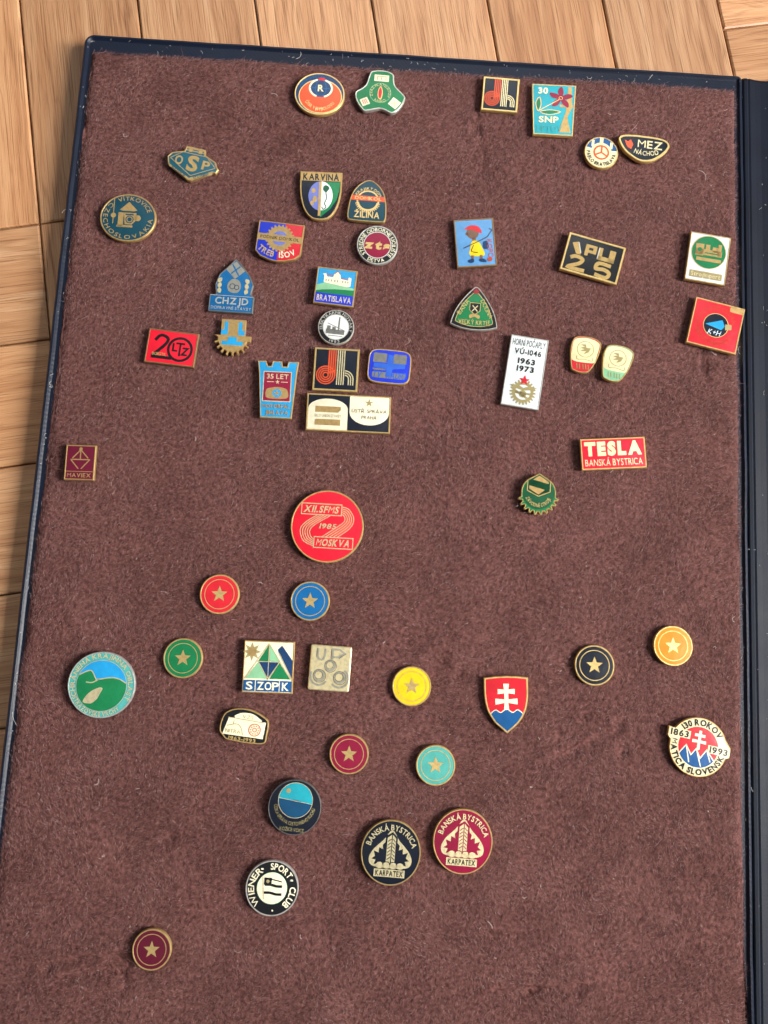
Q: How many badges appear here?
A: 52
